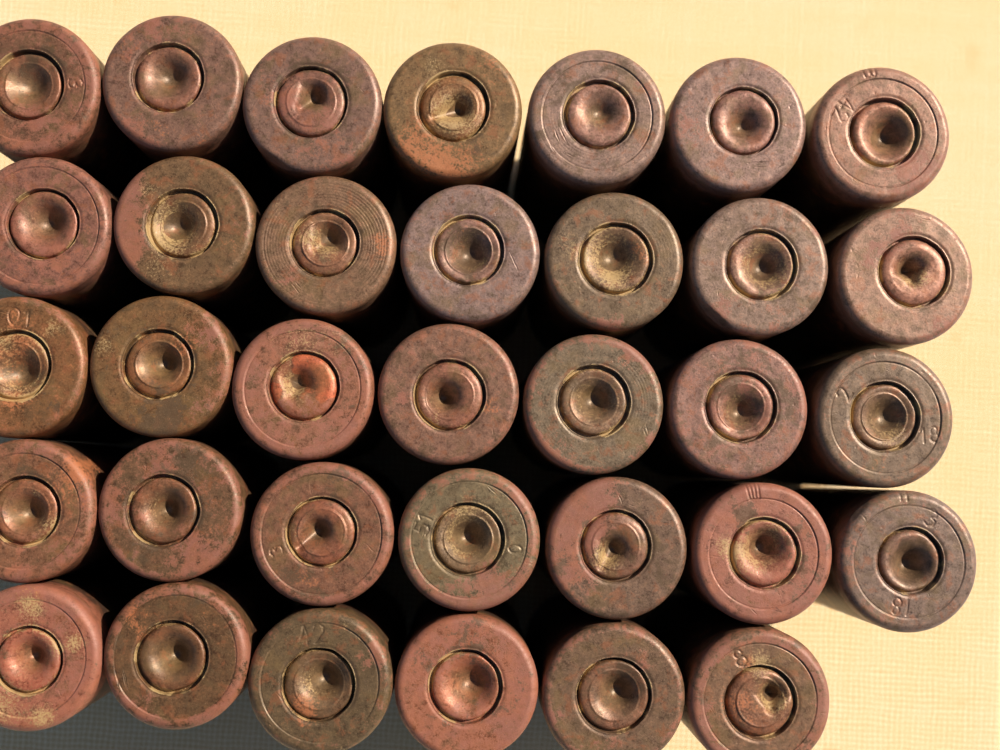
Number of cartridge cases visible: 34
